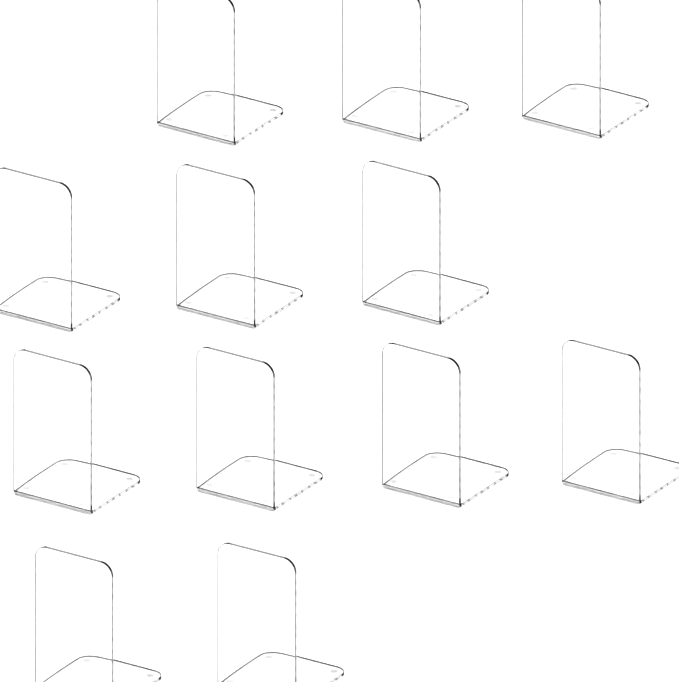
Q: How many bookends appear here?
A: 12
